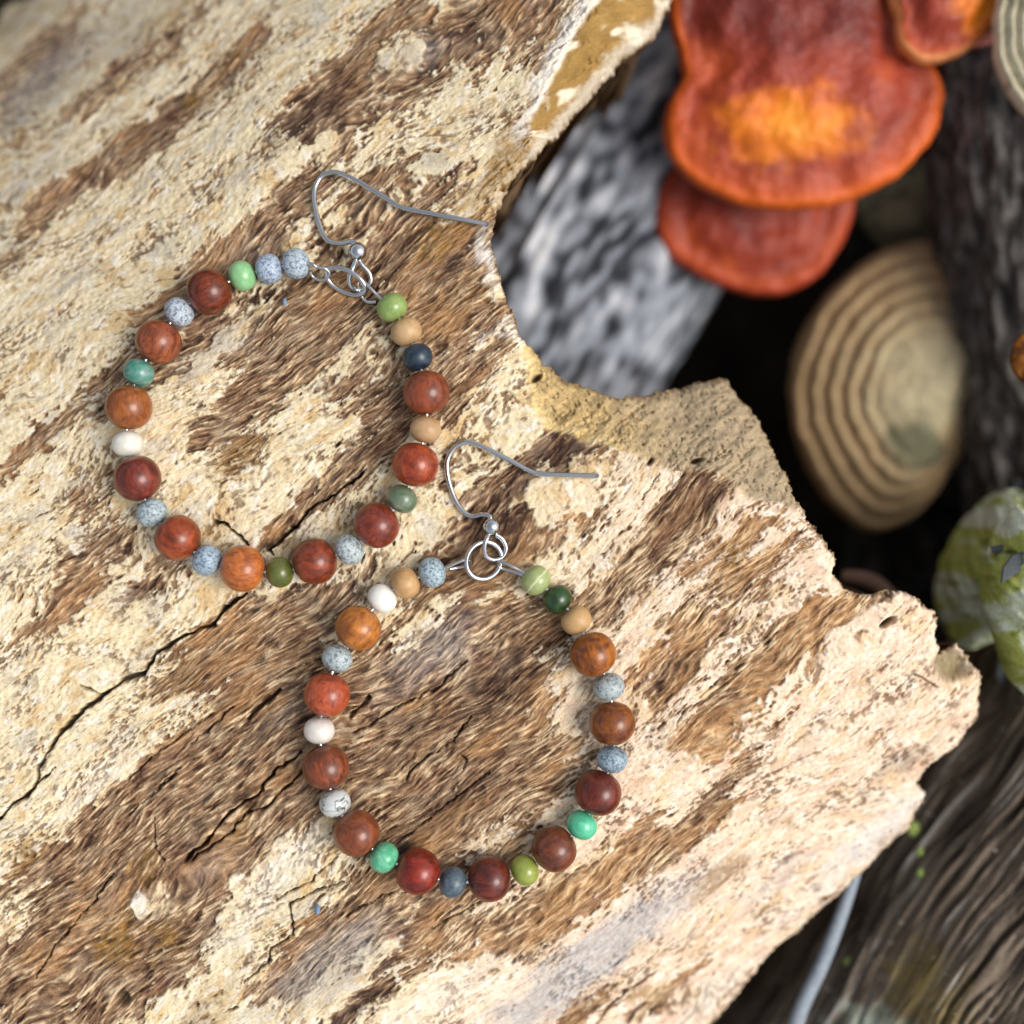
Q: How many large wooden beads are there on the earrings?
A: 20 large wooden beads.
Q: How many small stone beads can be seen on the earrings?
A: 30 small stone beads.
